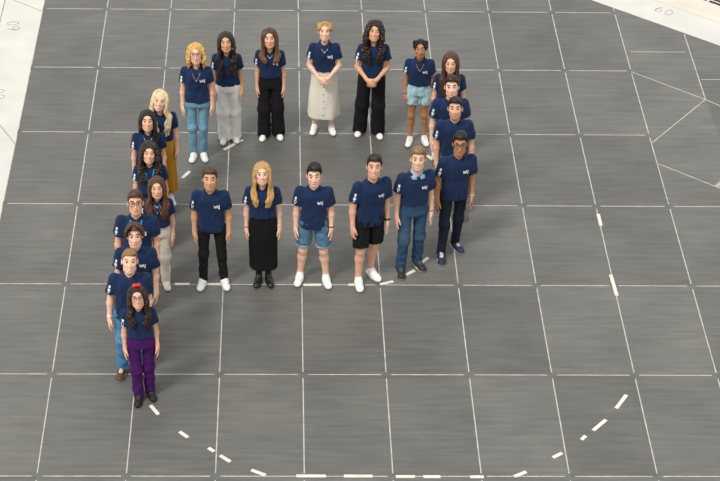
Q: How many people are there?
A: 23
